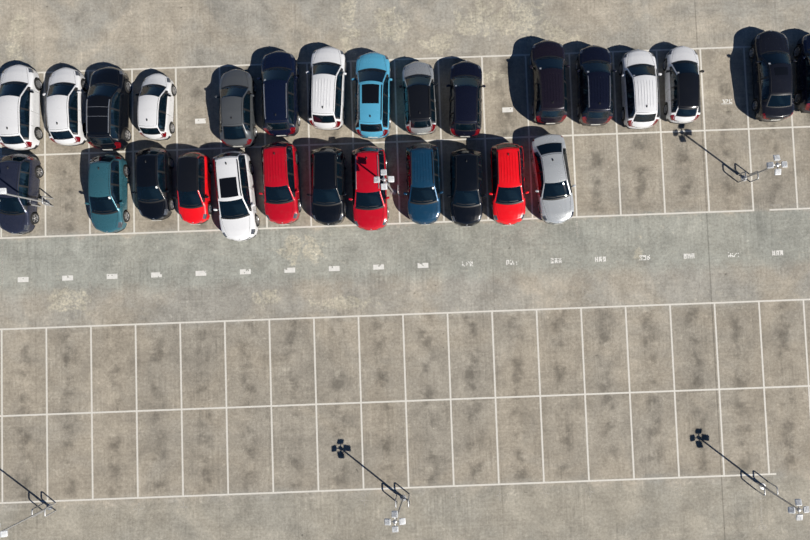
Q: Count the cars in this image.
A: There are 28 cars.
